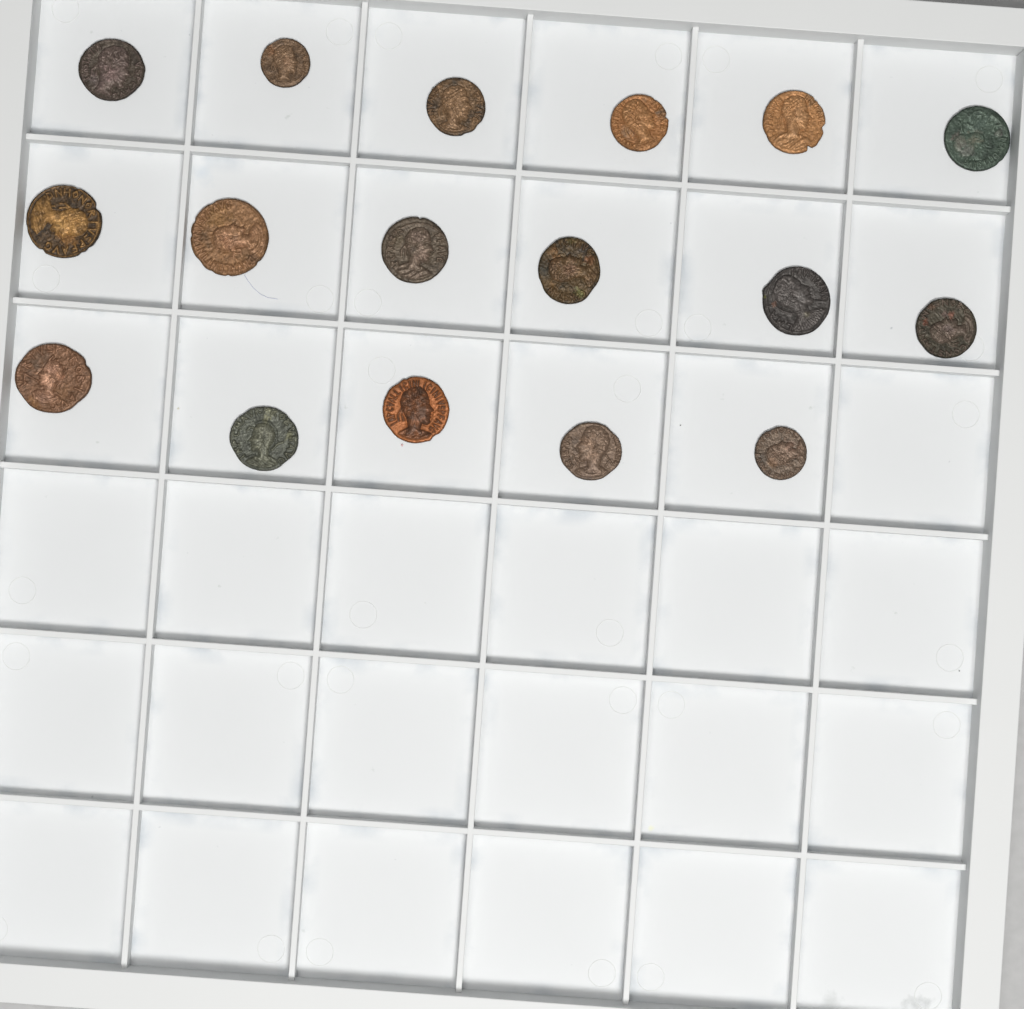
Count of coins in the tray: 17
